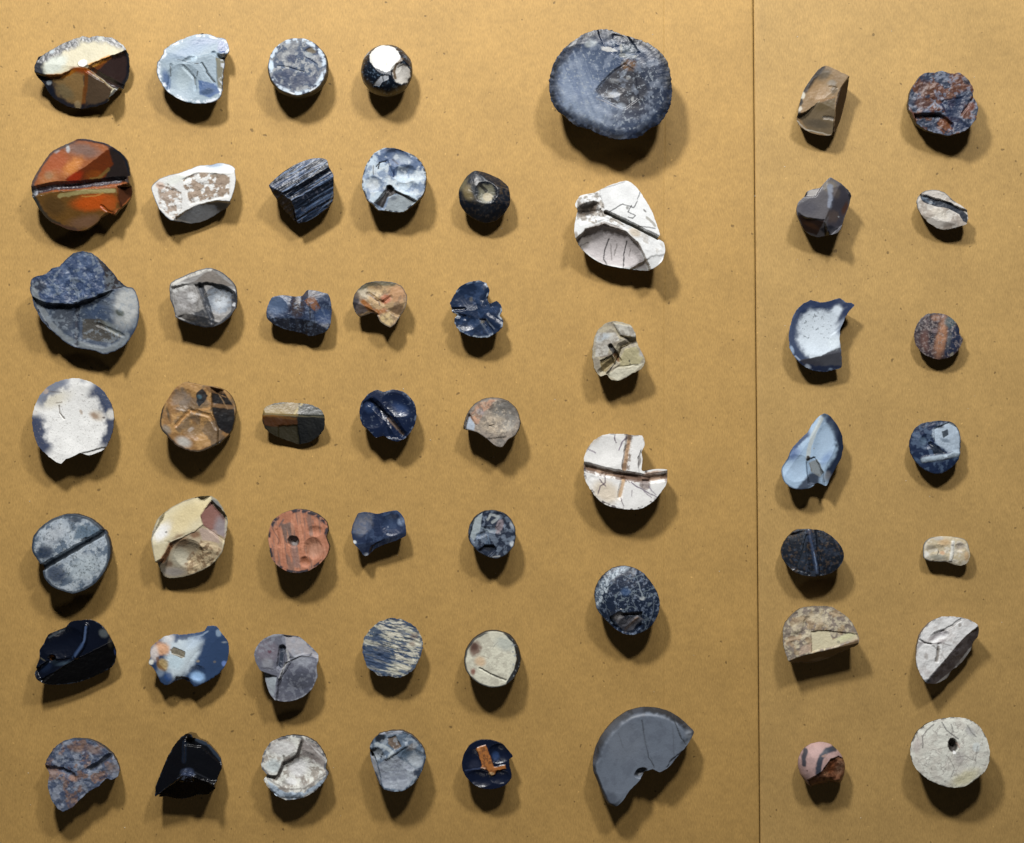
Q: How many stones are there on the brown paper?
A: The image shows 54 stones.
